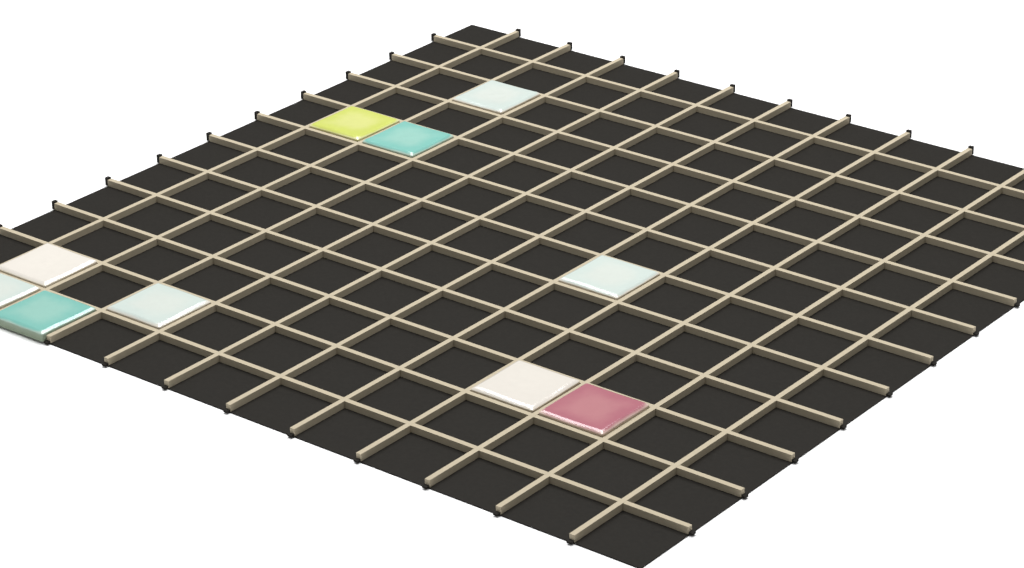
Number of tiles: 10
